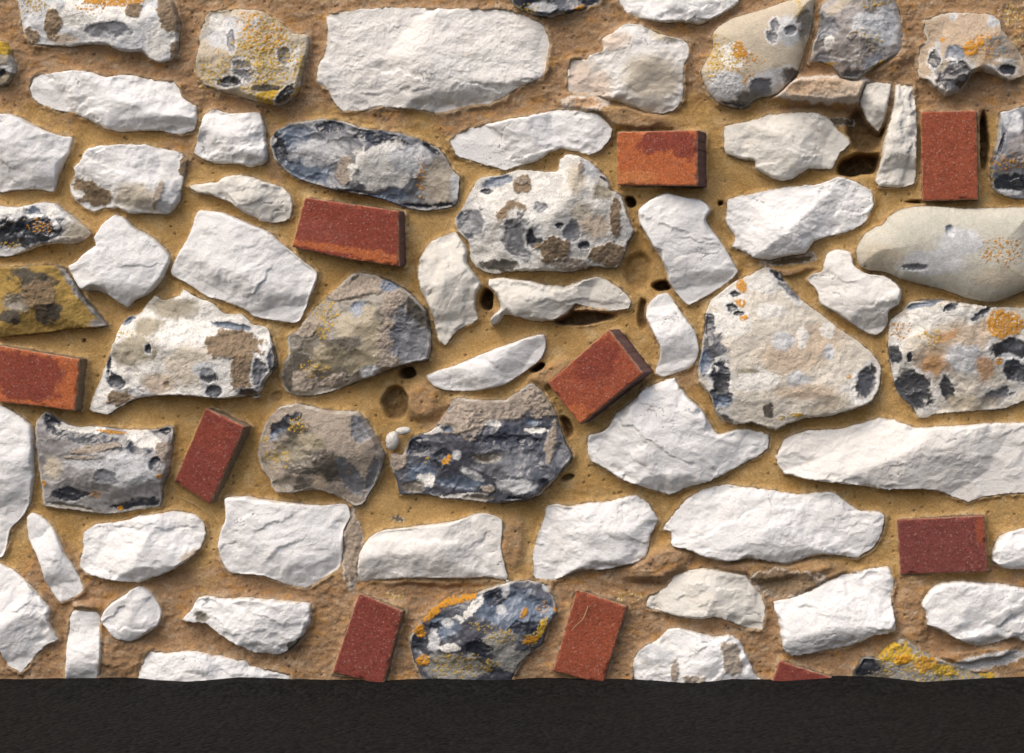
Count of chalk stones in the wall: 40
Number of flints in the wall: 22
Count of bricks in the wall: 10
